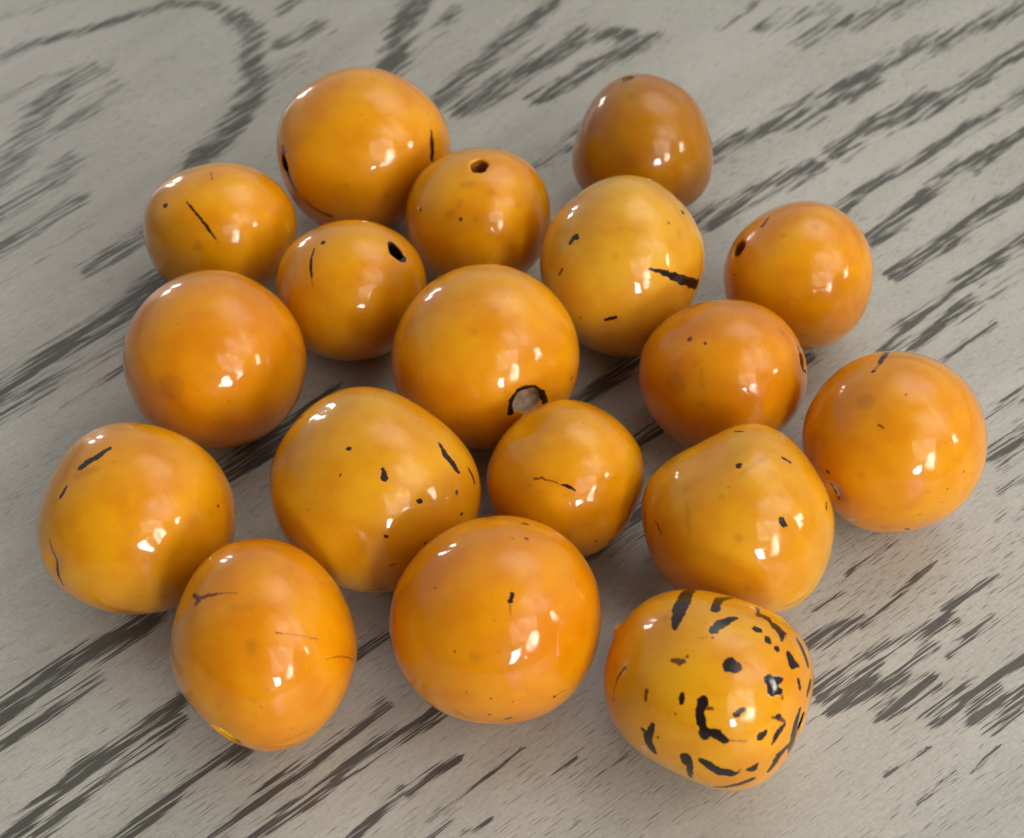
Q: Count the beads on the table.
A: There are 18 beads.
